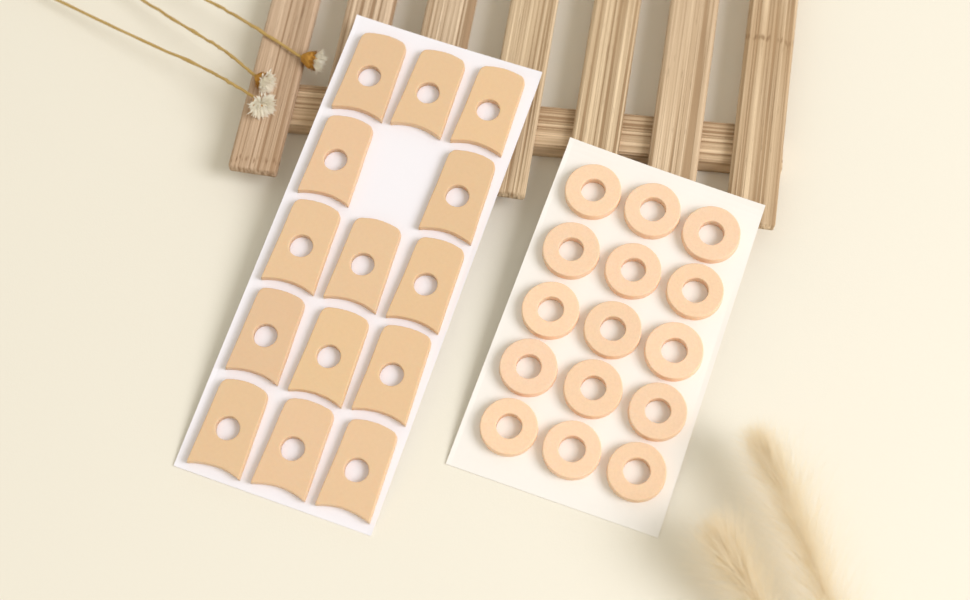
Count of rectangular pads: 14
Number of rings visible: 15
